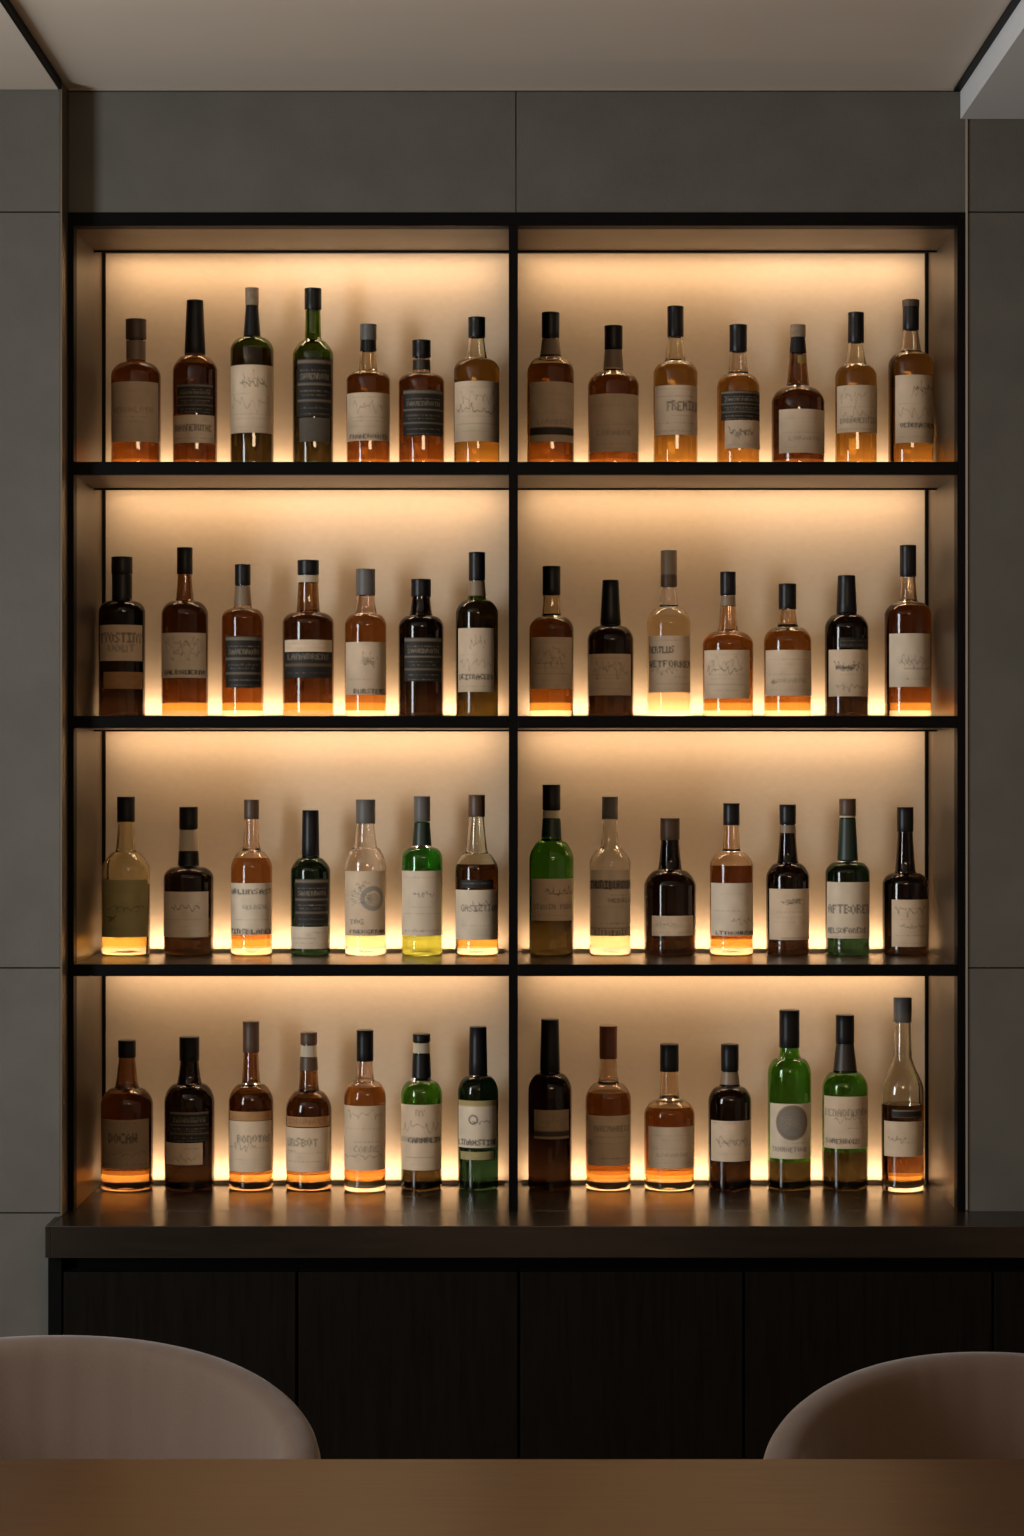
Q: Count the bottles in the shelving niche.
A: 56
